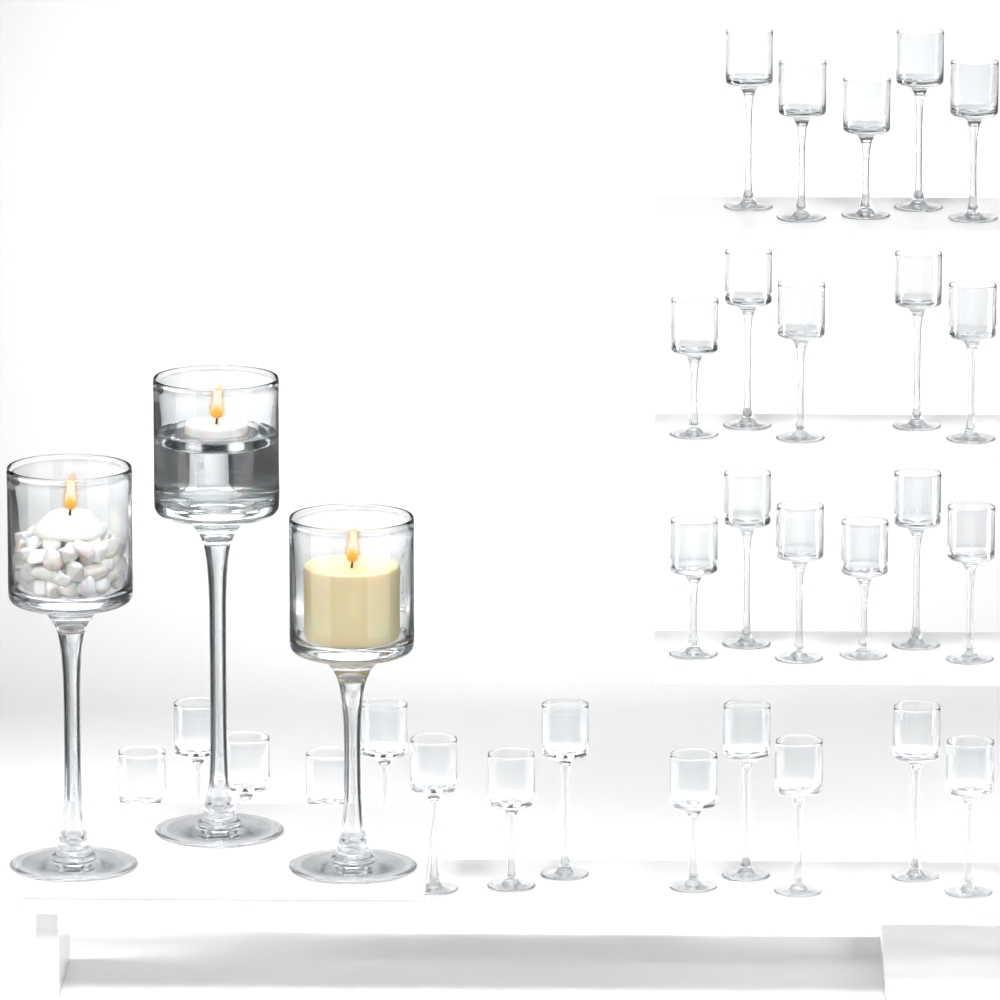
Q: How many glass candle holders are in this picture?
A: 32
